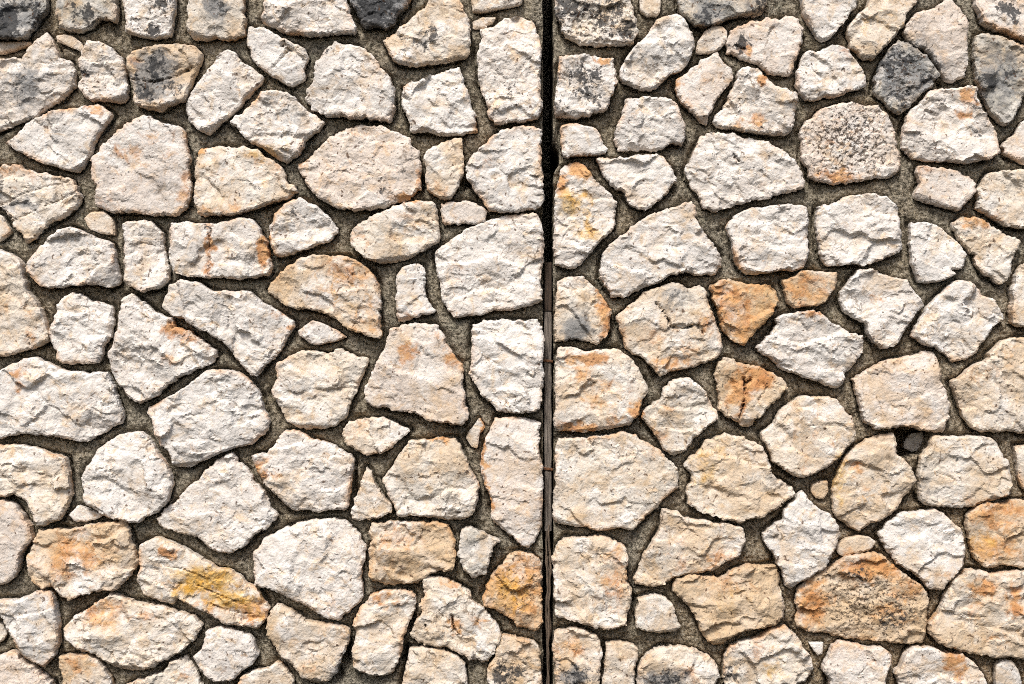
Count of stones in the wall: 148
